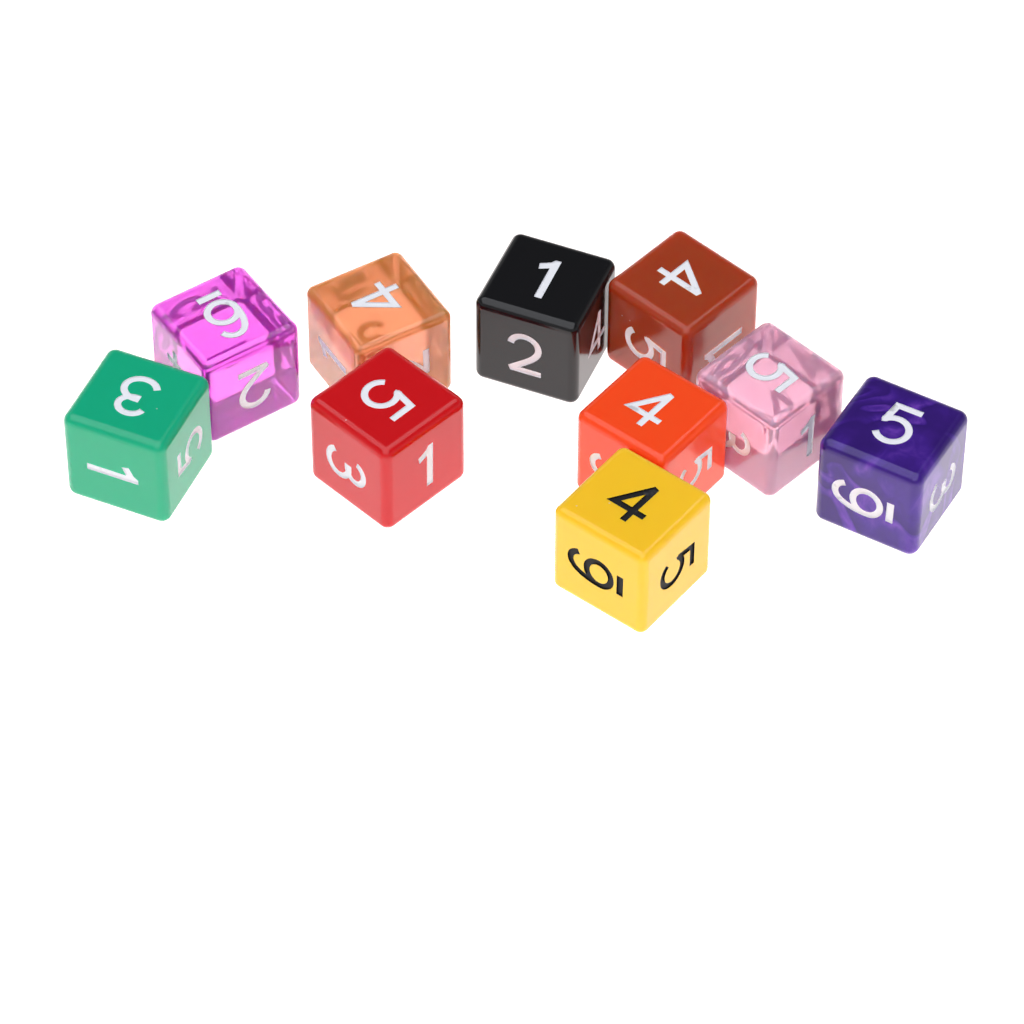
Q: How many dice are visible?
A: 10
